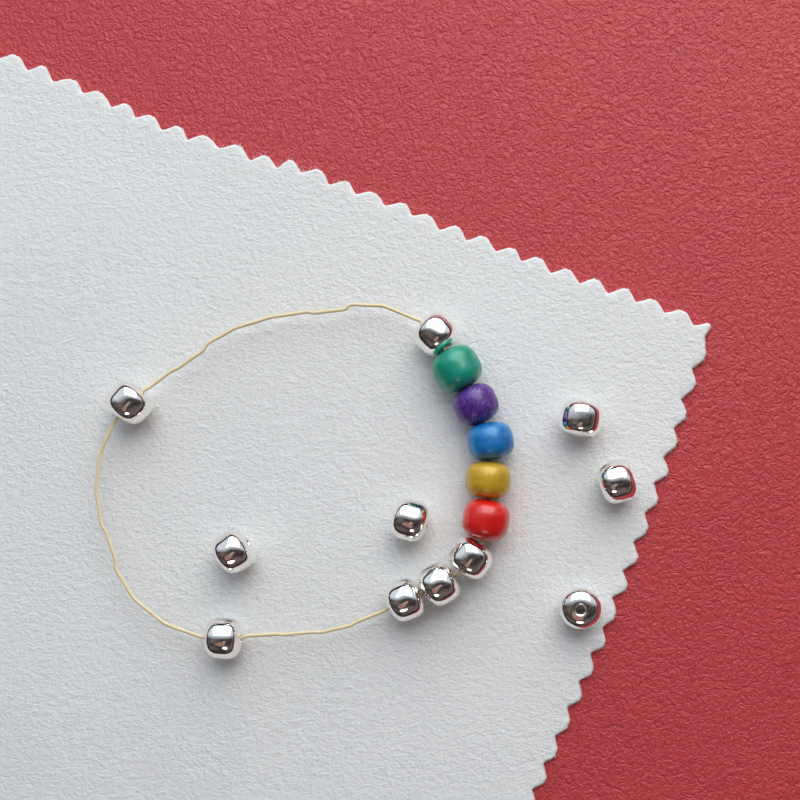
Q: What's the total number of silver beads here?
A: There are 11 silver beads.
